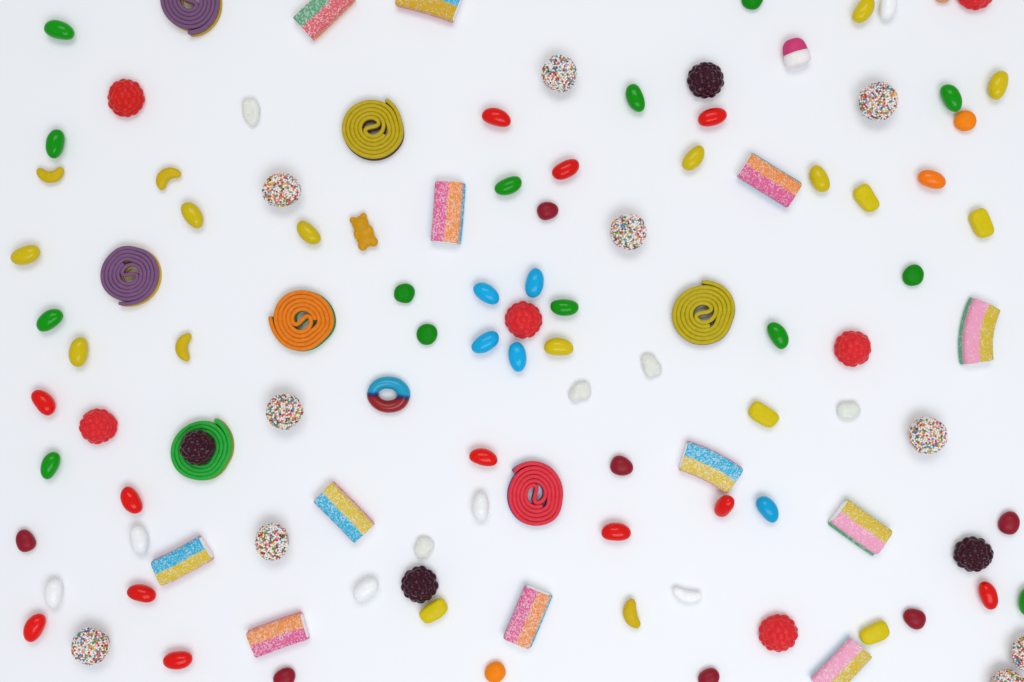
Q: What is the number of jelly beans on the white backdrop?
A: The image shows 42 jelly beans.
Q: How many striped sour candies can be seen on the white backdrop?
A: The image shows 12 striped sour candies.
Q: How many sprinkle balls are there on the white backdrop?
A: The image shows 10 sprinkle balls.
